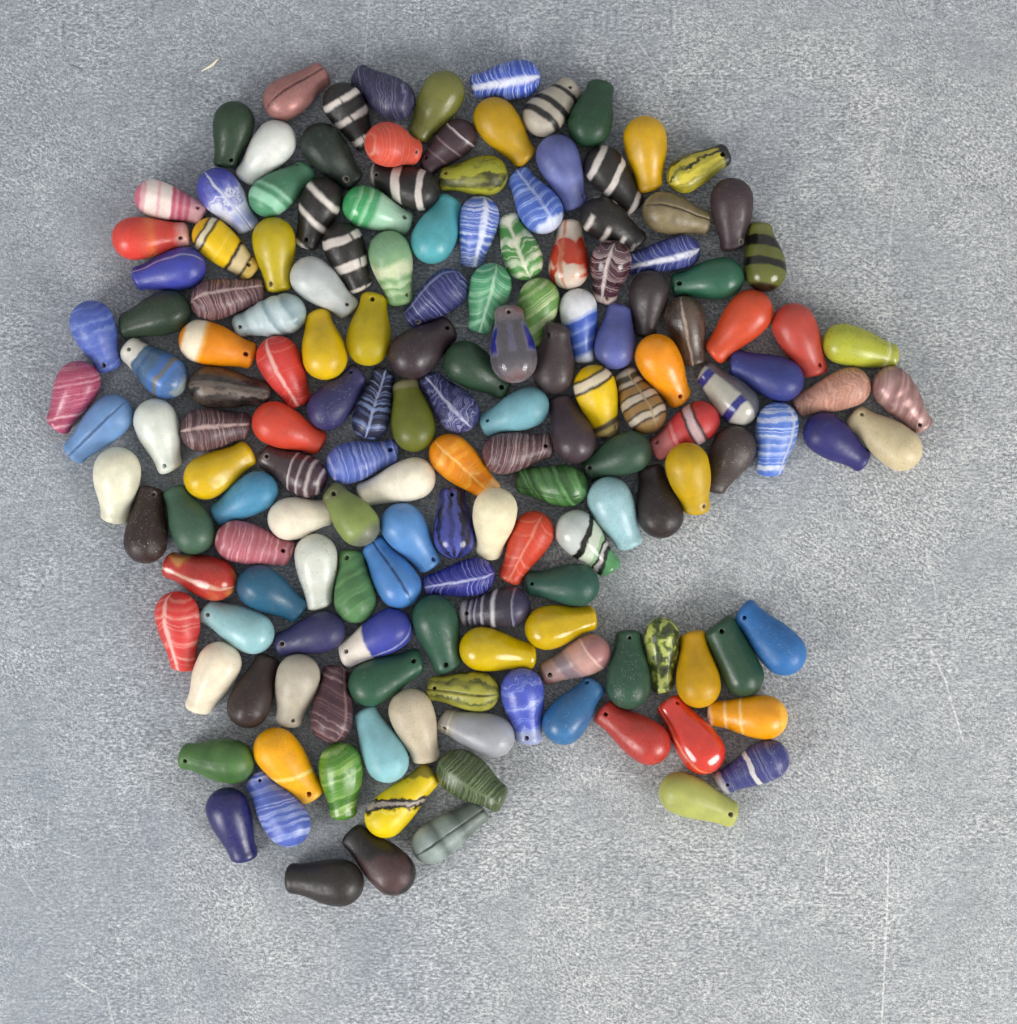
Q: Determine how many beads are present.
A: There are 160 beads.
